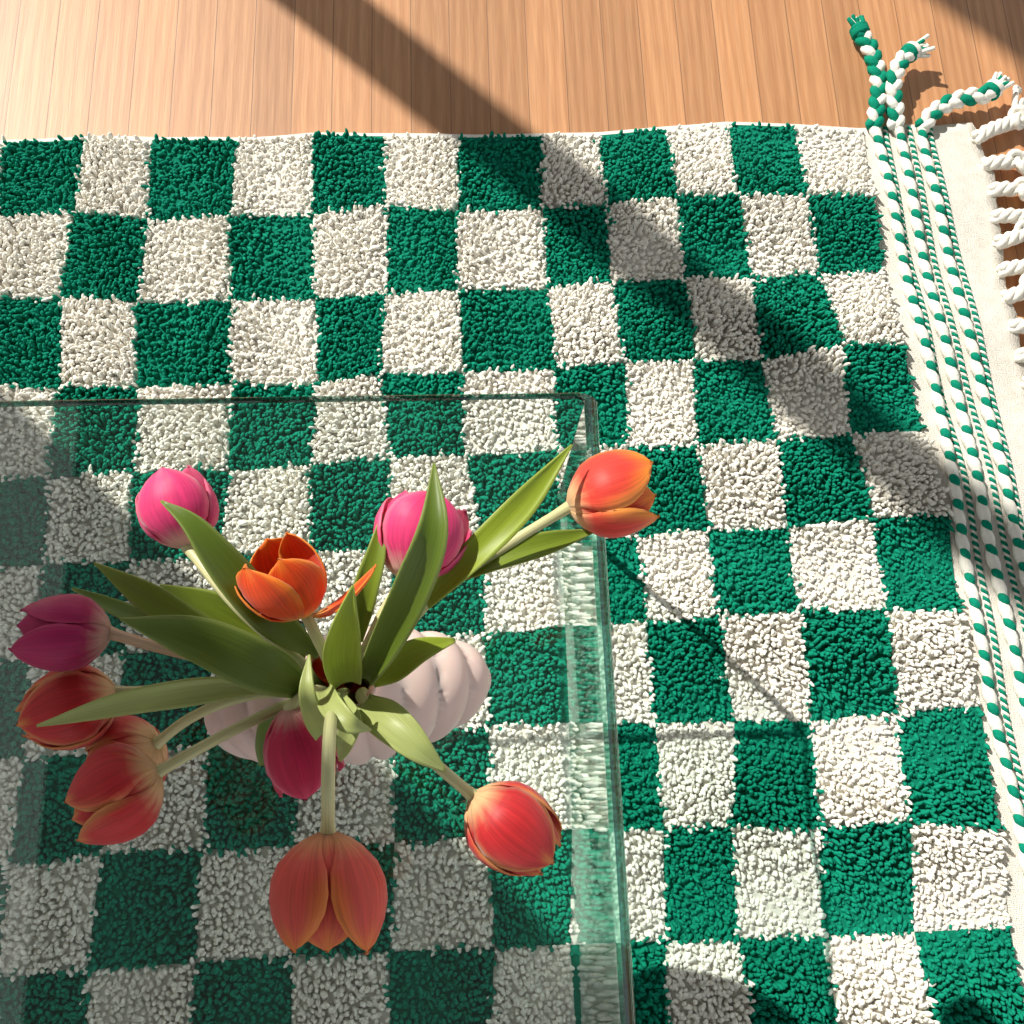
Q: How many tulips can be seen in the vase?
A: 11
